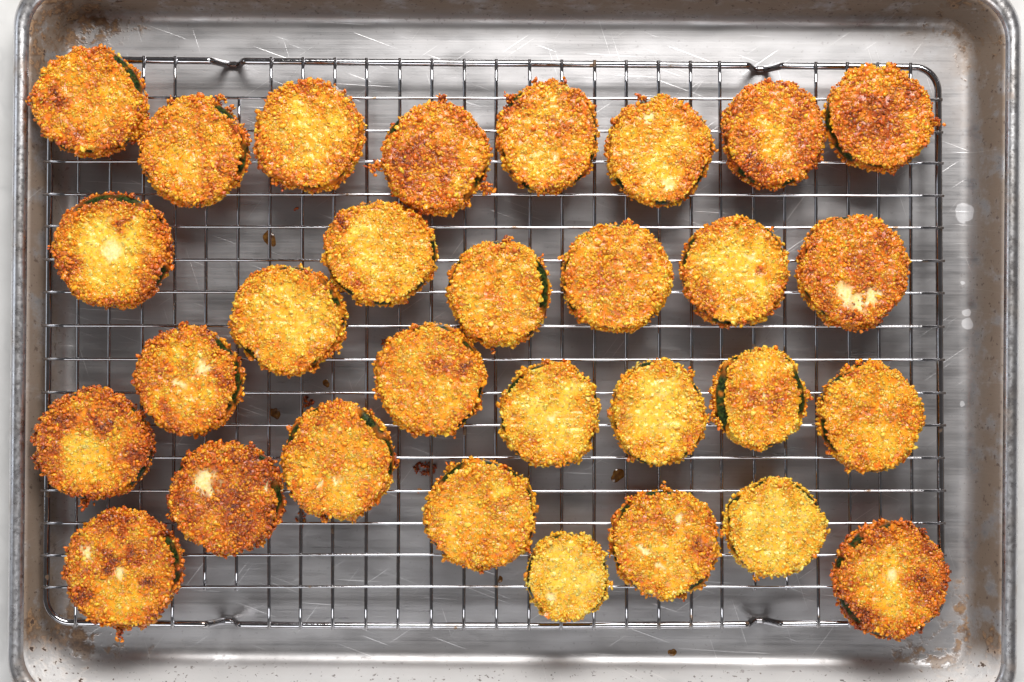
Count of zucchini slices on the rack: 30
